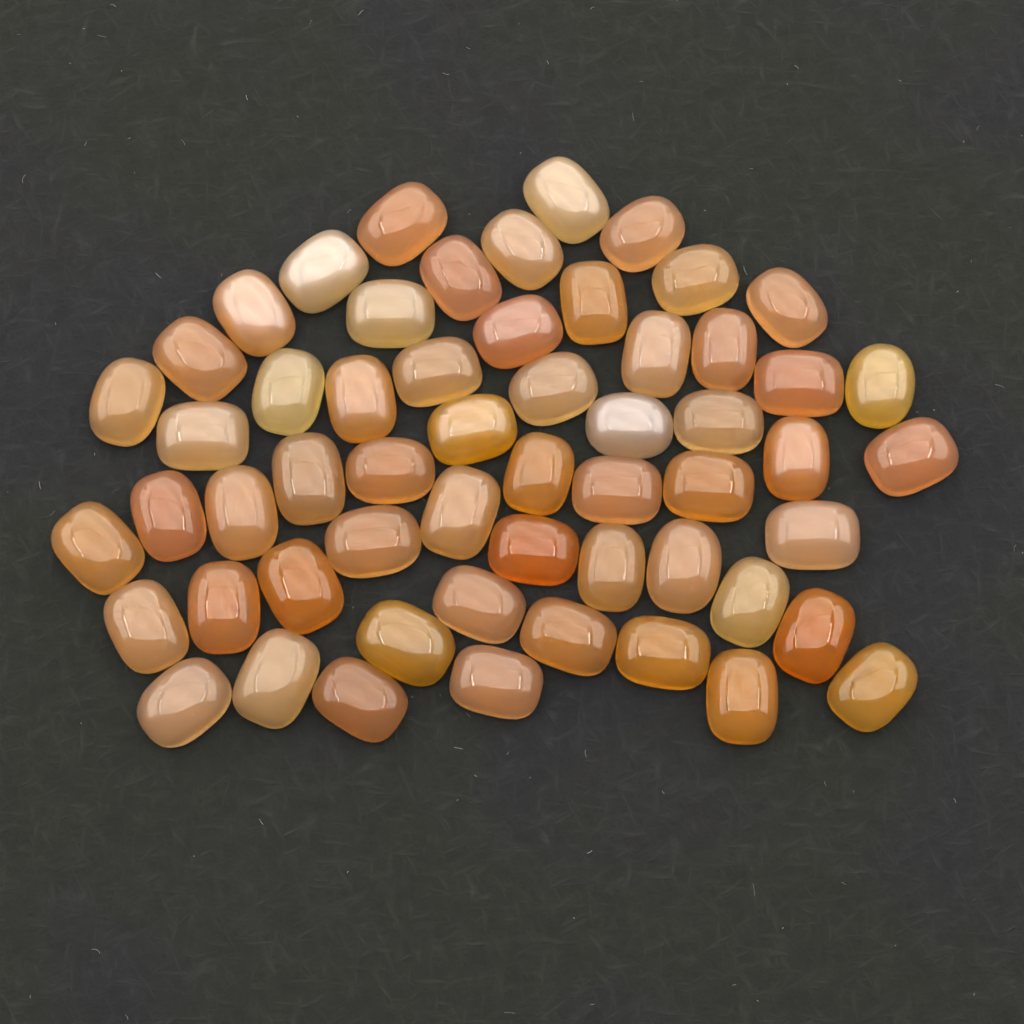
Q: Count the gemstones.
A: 57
